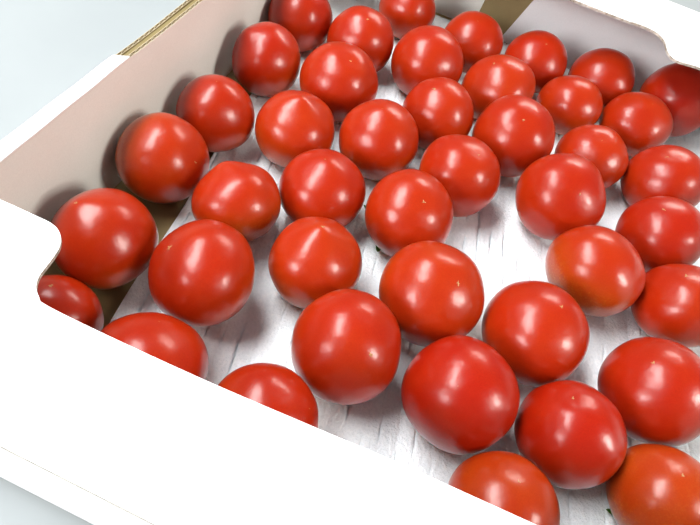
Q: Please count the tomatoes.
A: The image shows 43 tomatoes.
